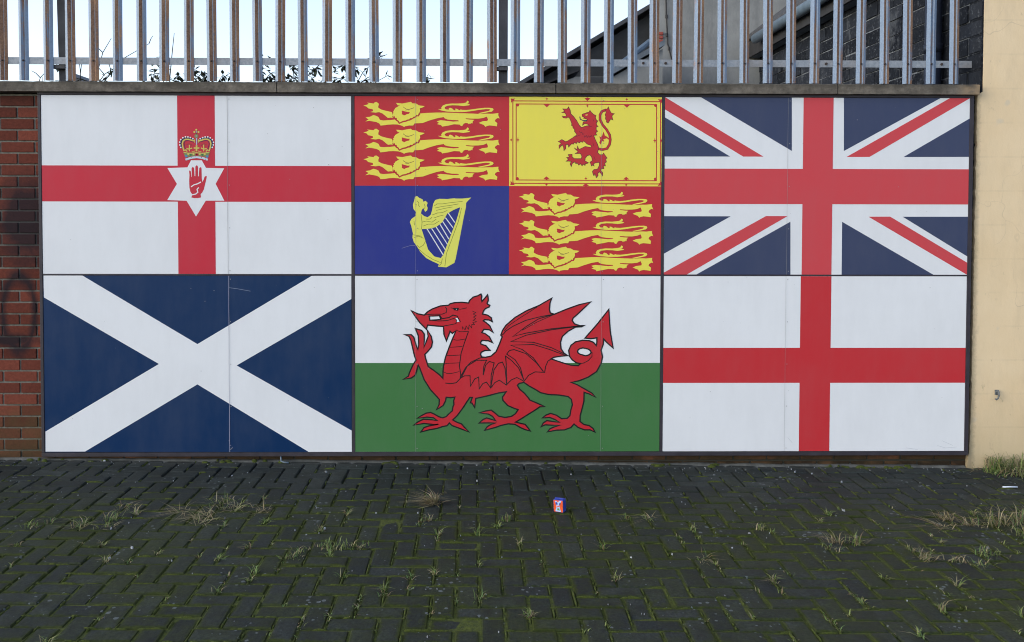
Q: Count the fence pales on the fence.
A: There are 42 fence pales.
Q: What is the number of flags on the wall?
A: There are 6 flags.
